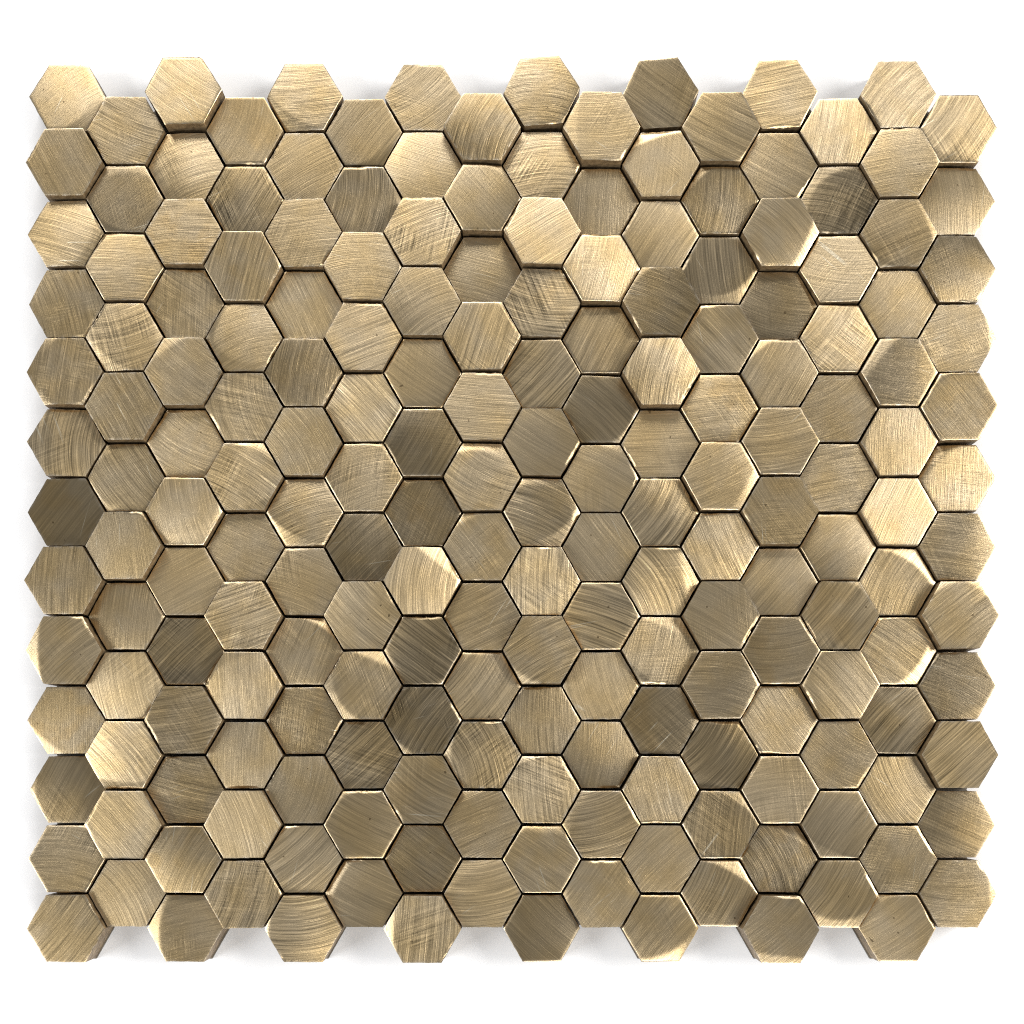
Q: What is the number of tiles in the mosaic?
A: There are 200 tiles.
